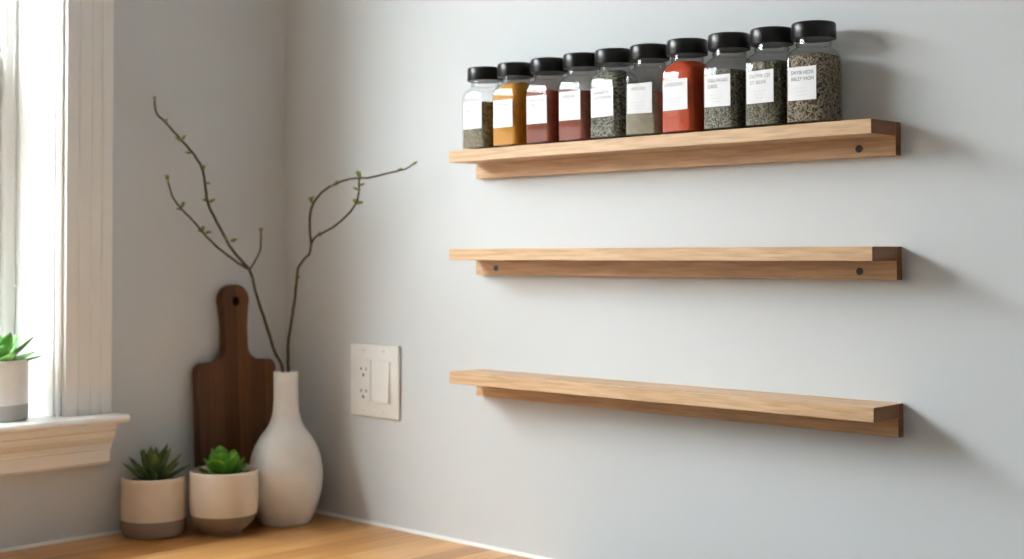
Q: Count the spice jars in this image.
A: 10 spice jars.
